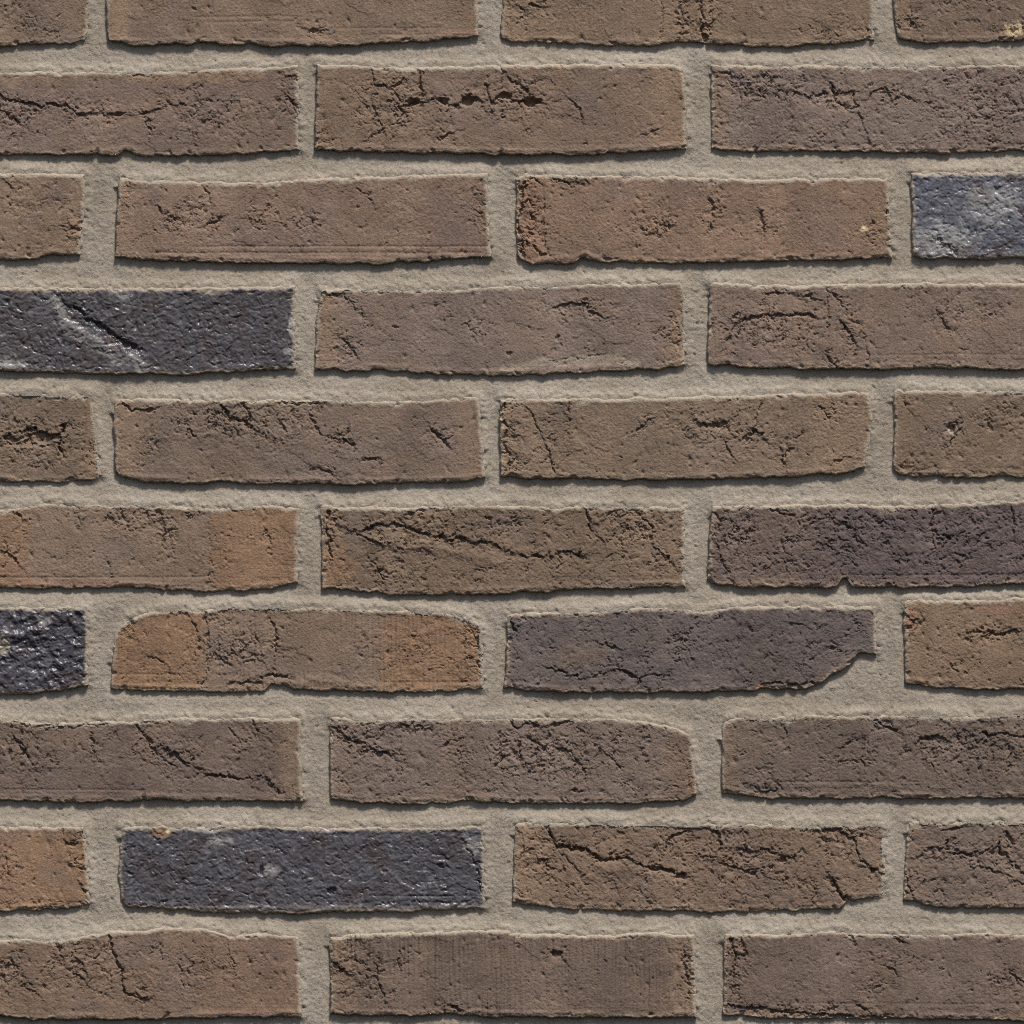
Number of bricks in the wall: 35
